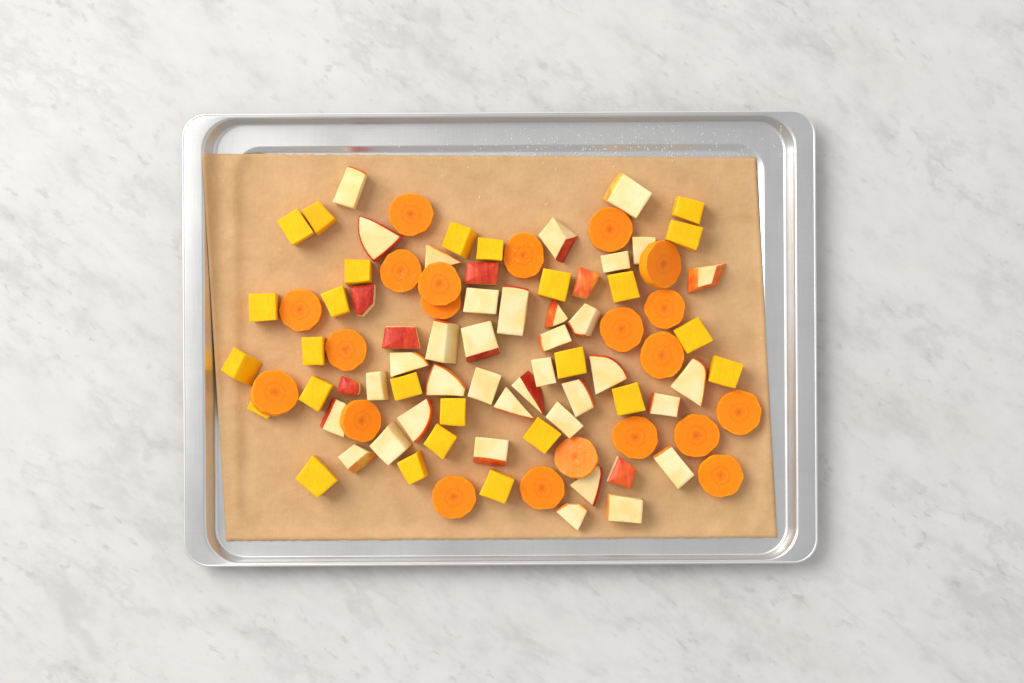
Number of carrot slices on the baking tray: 21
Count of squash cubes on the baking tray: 26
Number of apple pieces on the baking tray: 42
